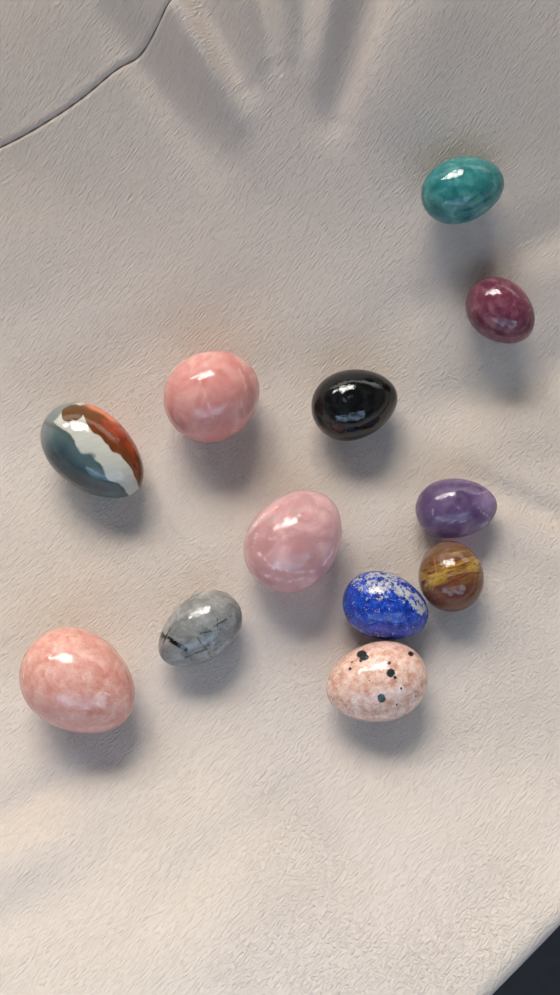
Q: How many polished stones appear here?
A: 12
